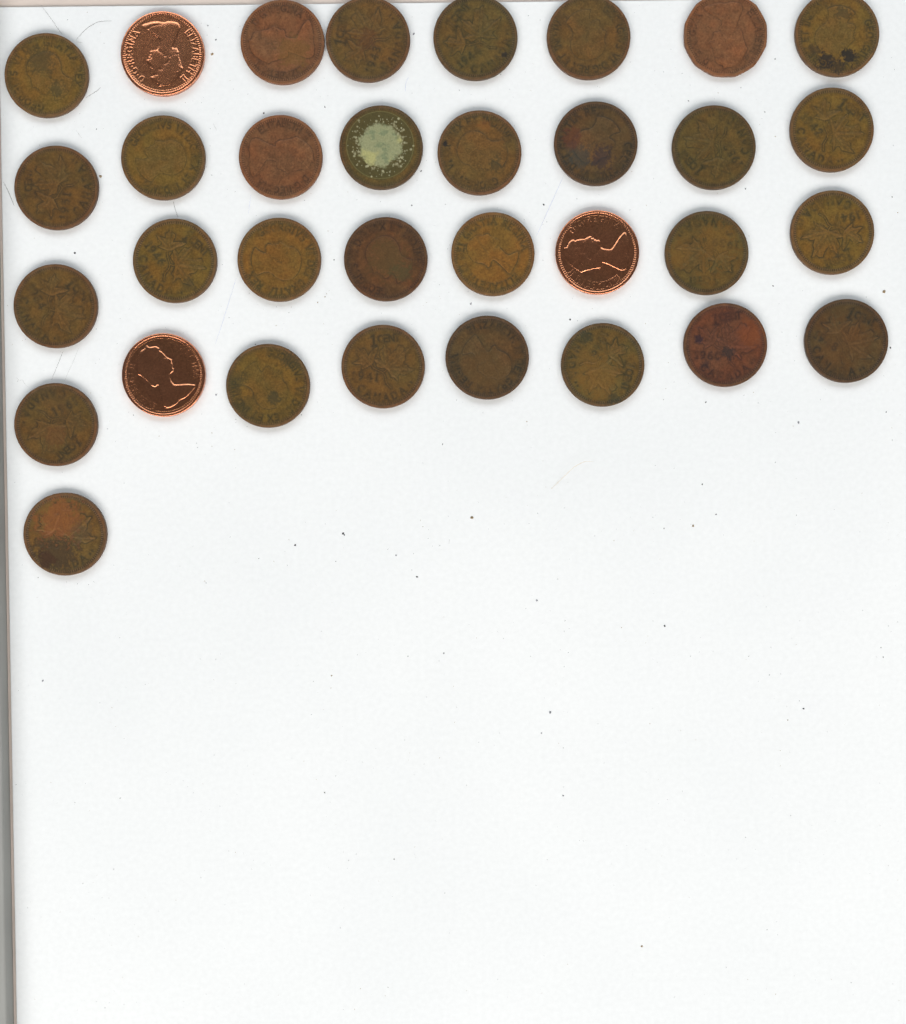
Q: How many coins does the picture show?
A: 33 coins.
